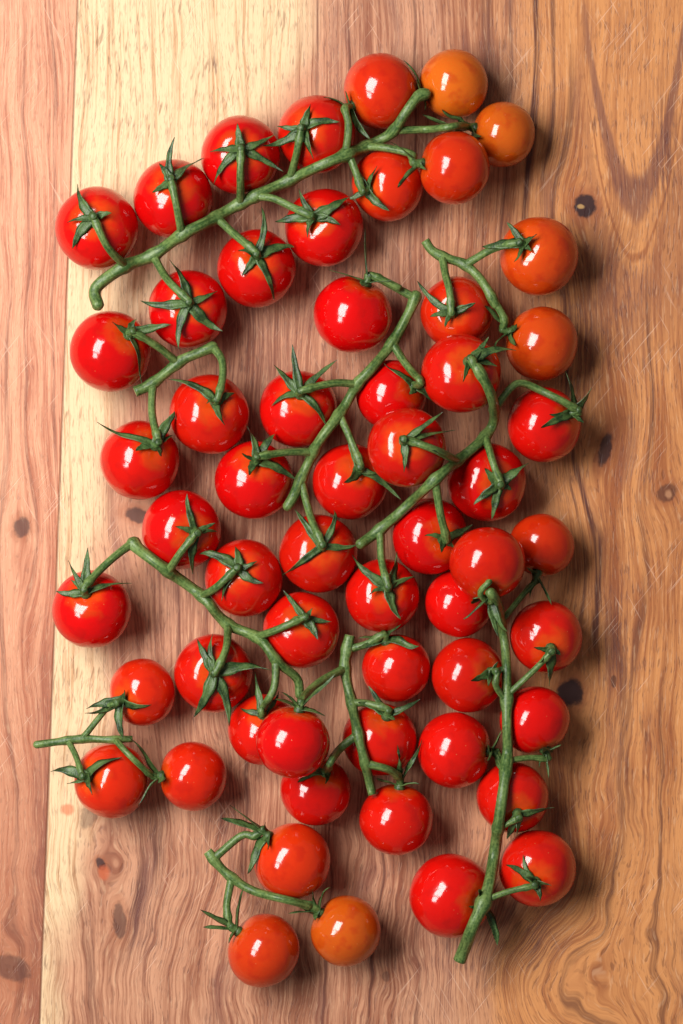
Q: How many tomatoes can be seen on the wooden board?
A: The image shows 57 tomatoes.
